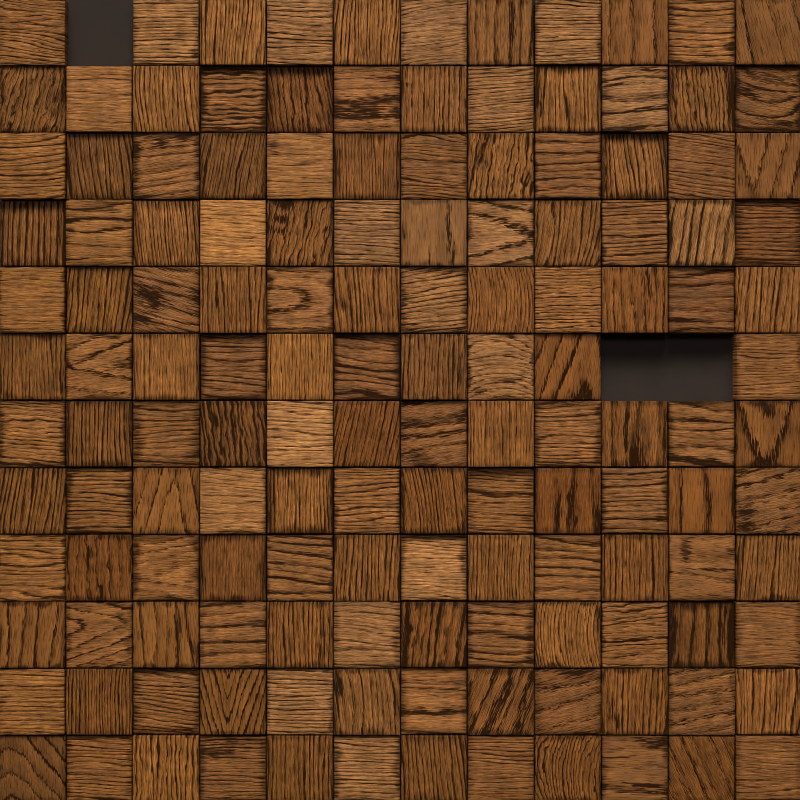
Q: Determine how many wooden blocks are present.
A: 141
